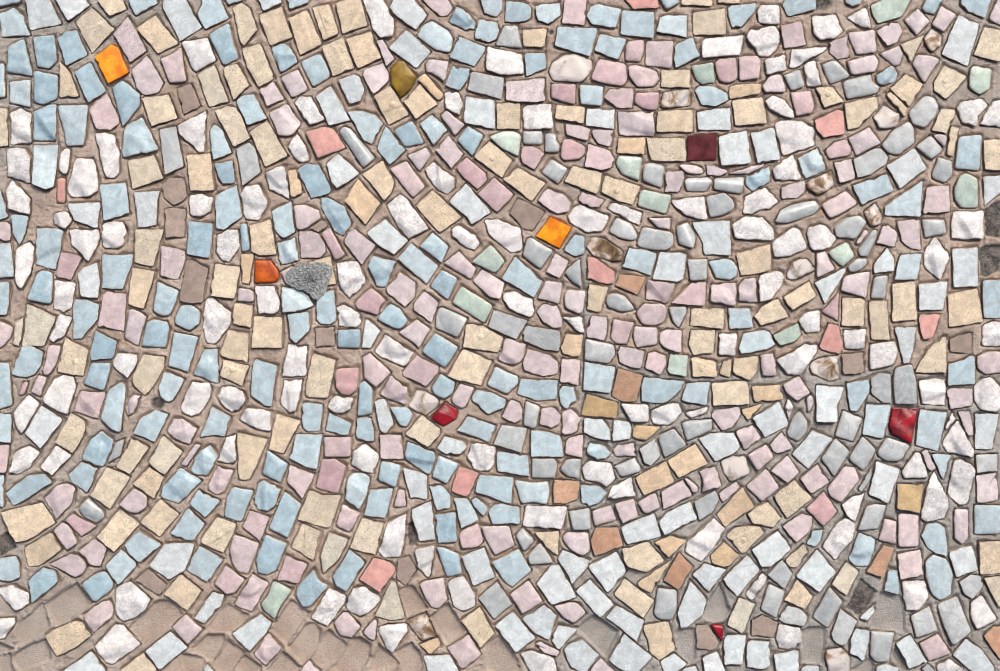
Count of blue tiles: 172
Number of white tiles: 192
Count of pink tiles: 192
